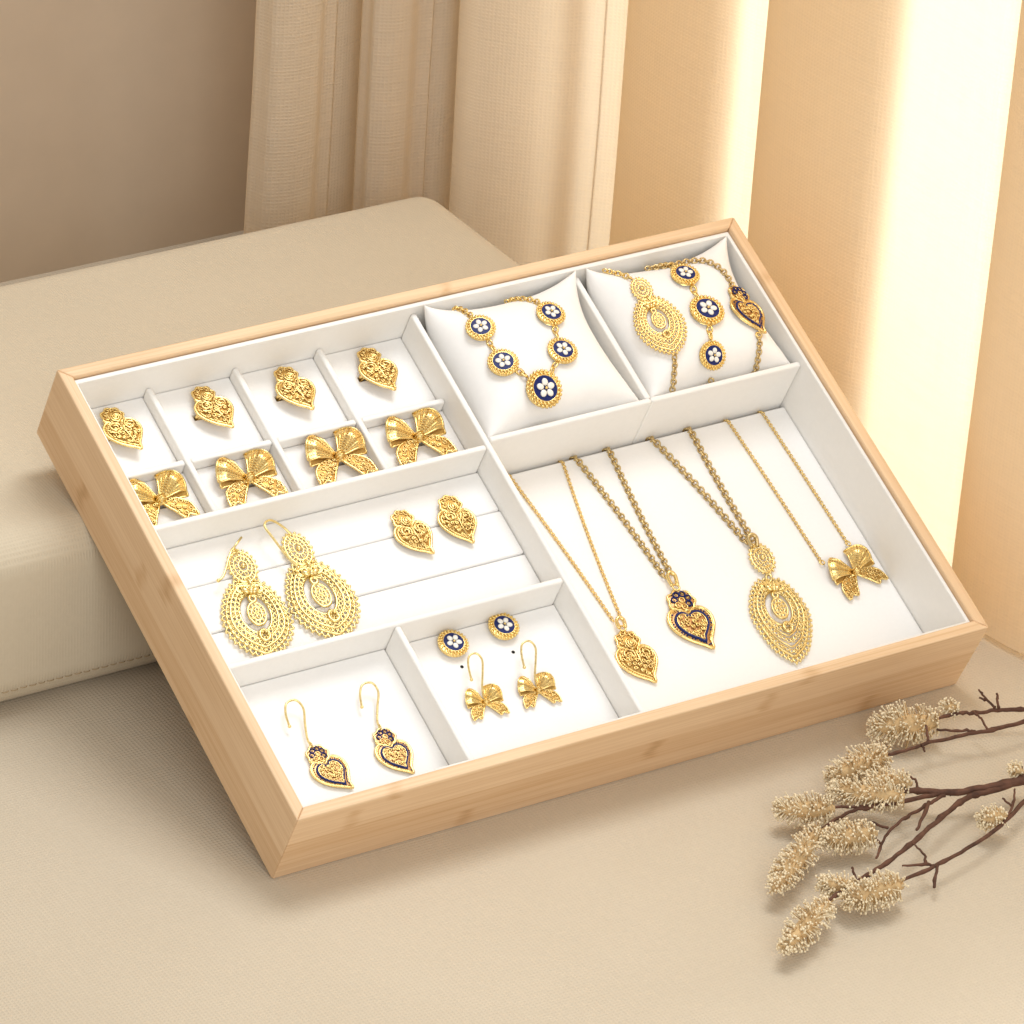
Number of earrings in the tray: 10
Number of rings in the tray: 8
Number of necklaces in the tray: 5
